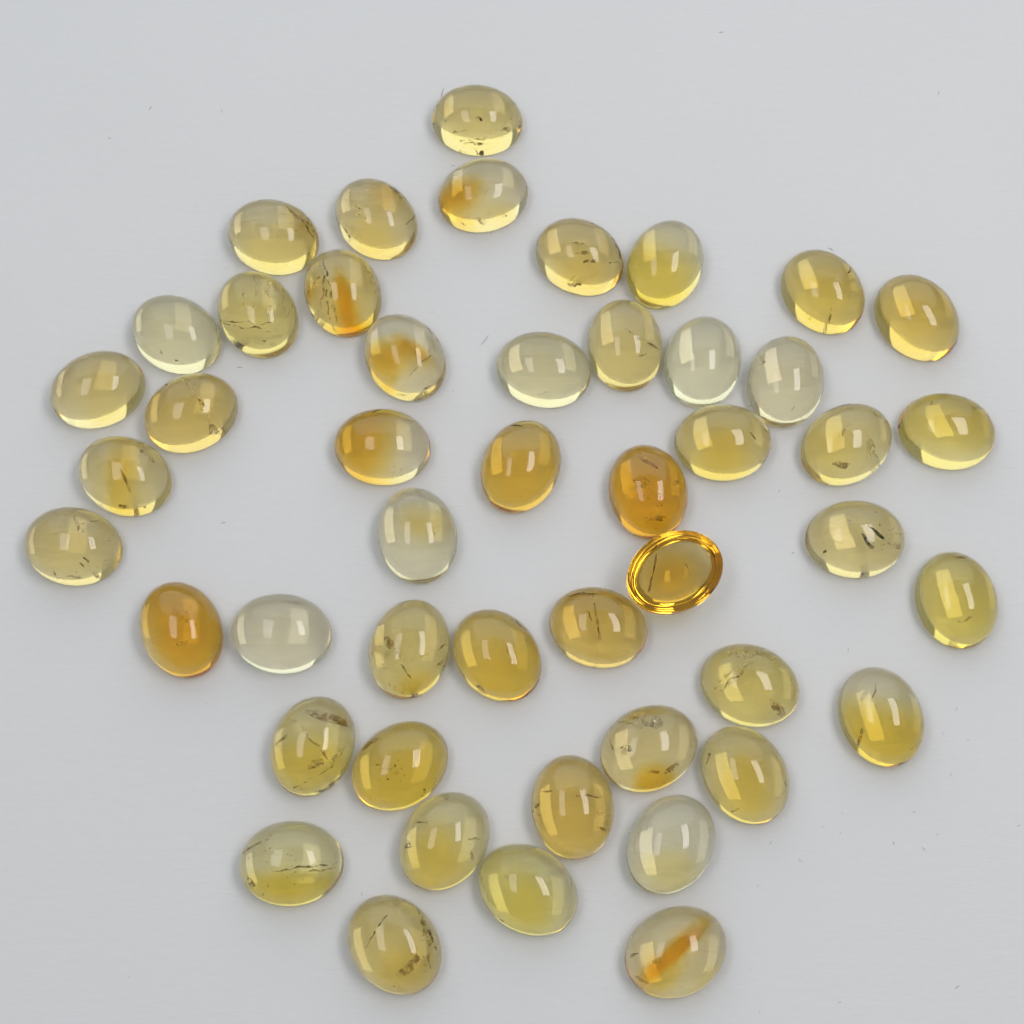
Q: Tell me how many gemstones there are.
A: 48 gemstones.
